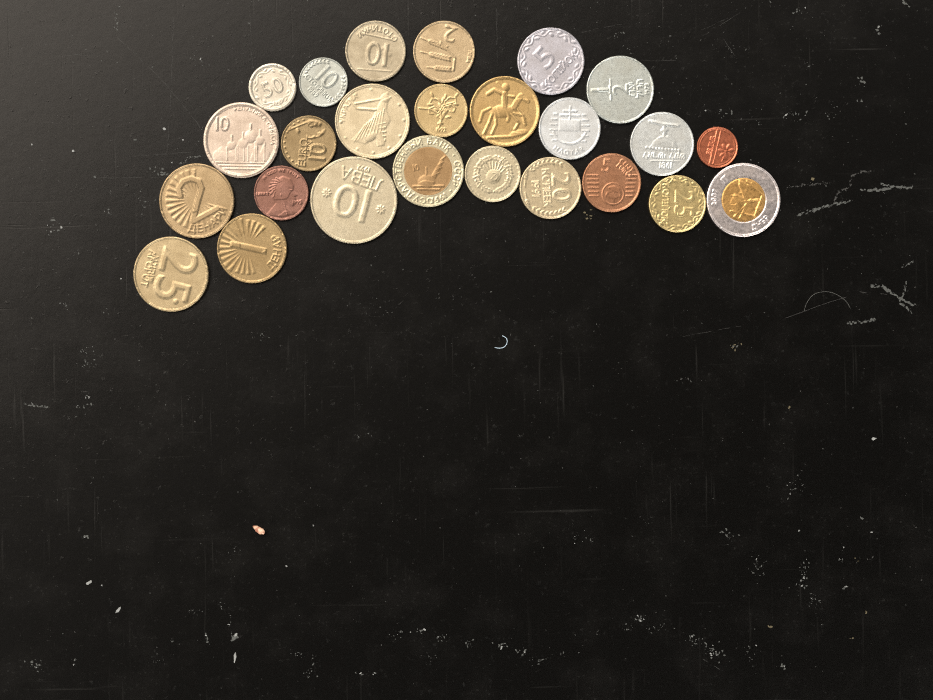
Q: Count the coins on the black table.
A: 25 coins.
